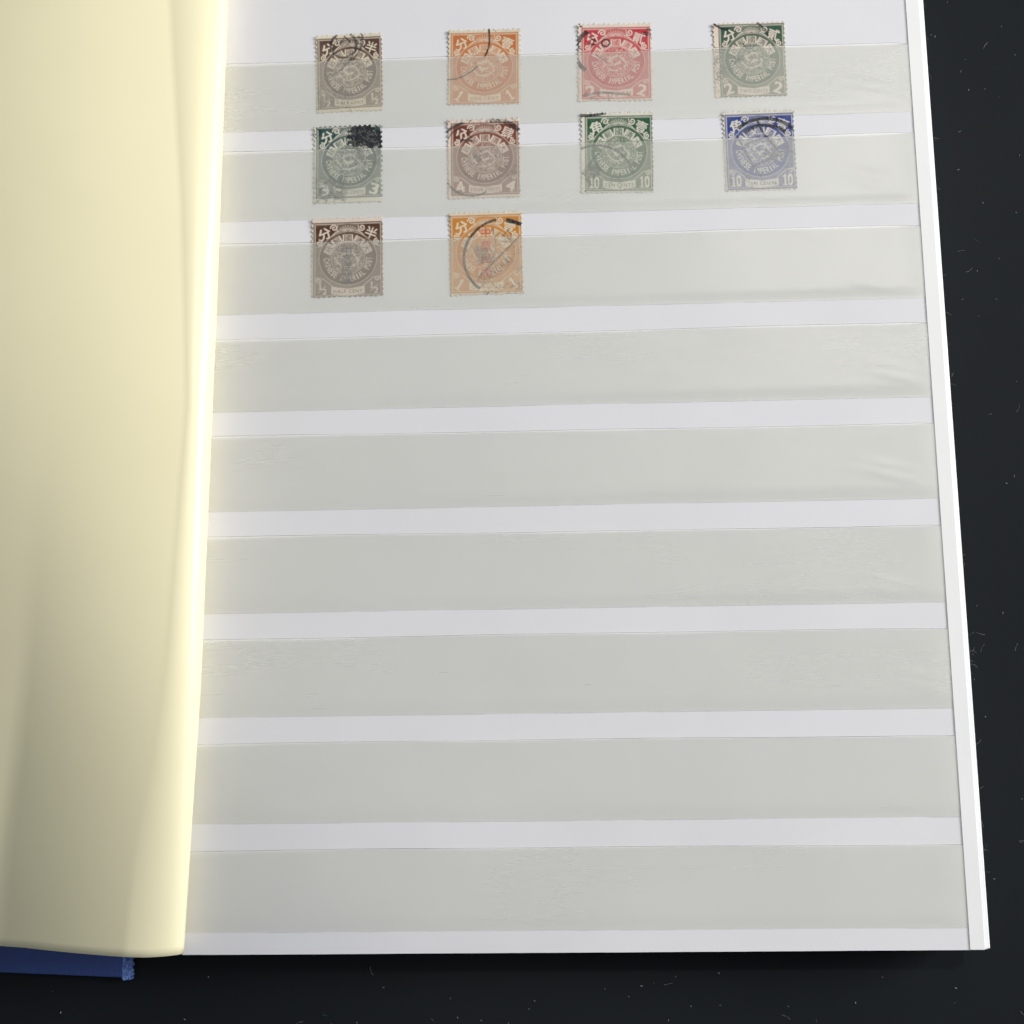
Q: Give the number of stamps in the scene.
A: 10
